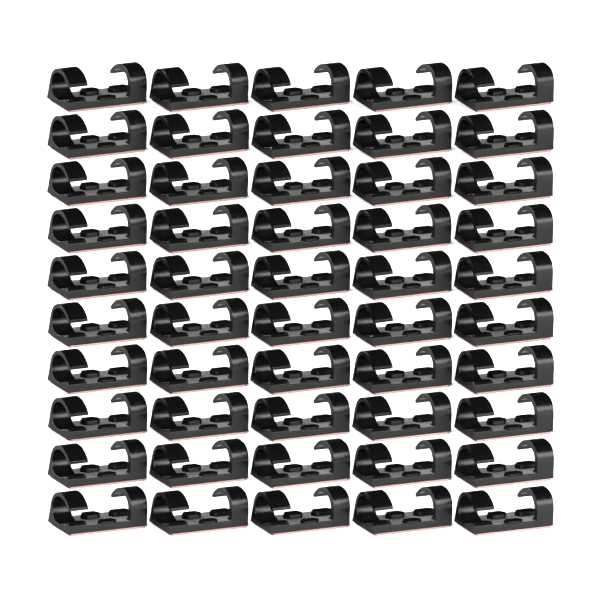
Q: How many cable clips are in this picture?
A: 50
